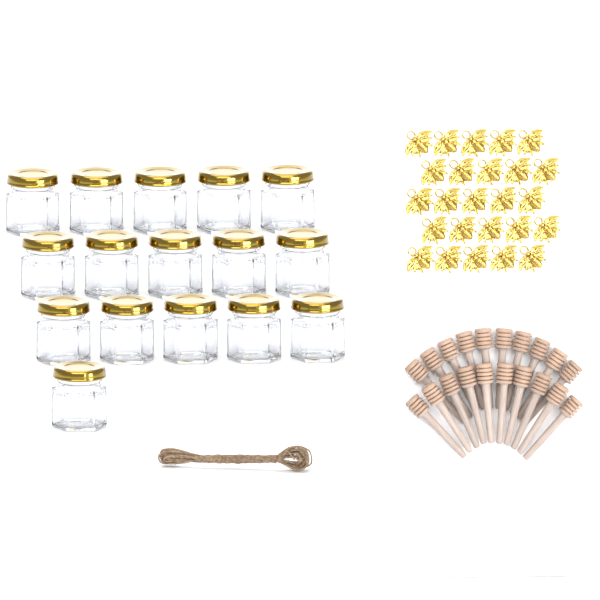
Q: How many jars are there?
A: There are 16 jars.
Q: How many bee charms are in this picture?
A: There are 25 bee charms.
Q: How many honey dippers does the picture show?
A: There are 20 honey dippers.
